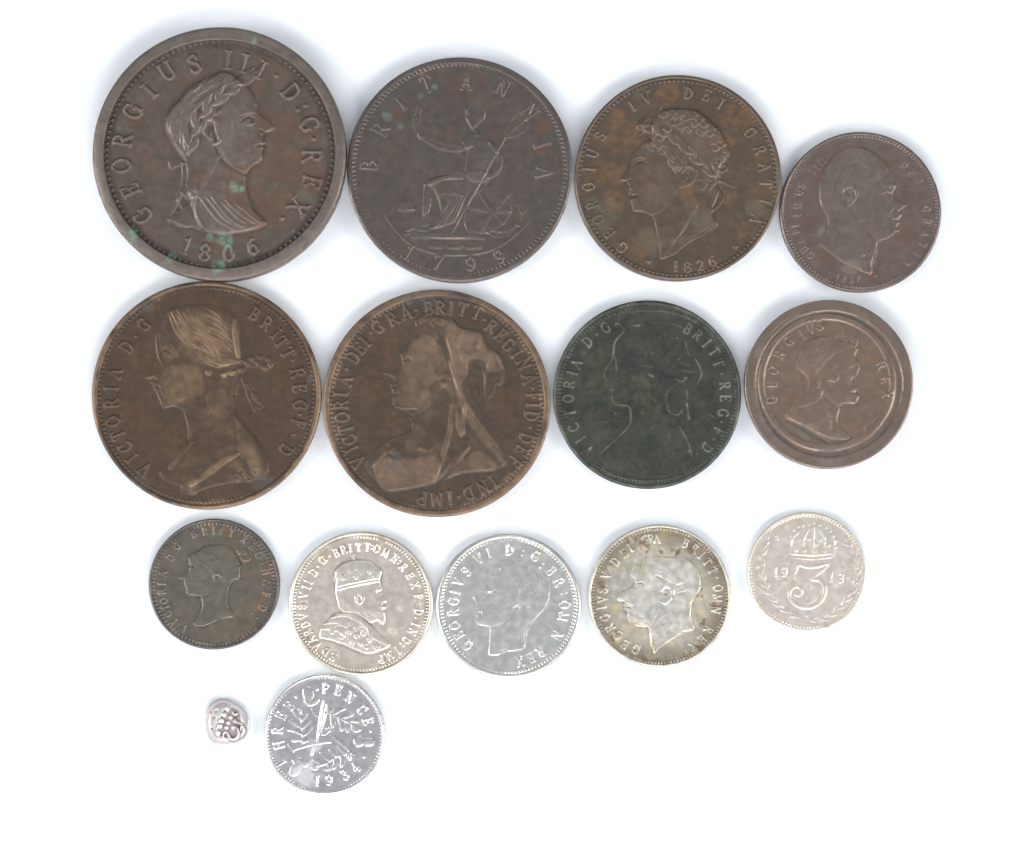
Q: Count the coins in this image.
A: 15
